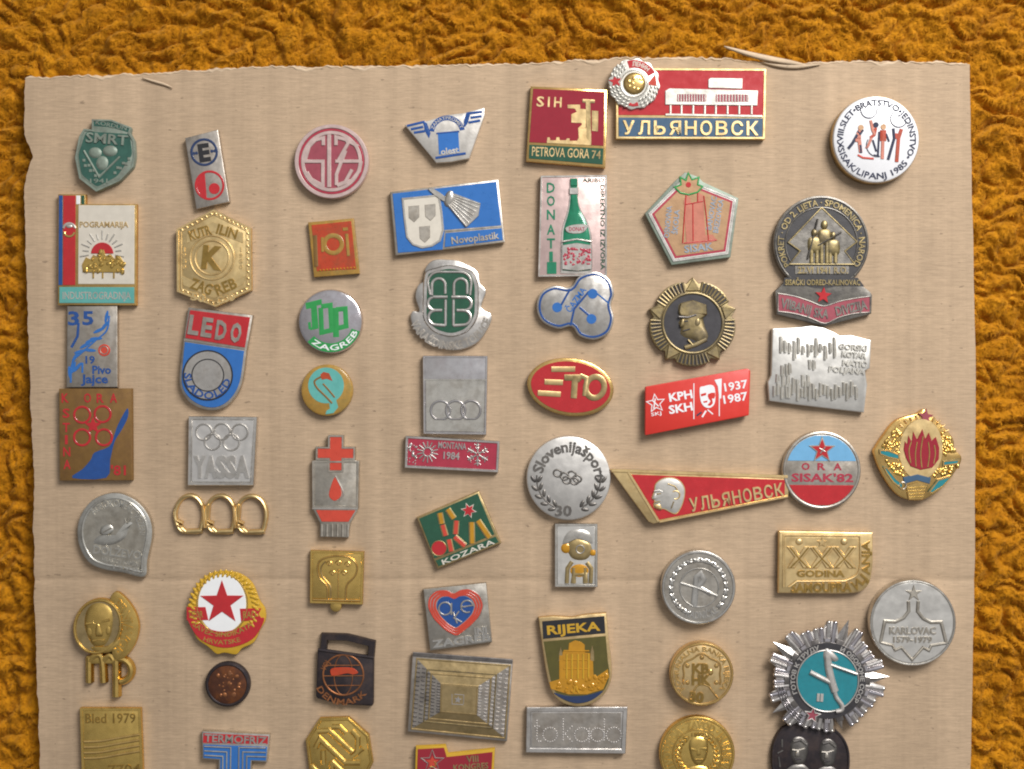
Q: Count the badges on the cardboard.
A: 57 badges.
